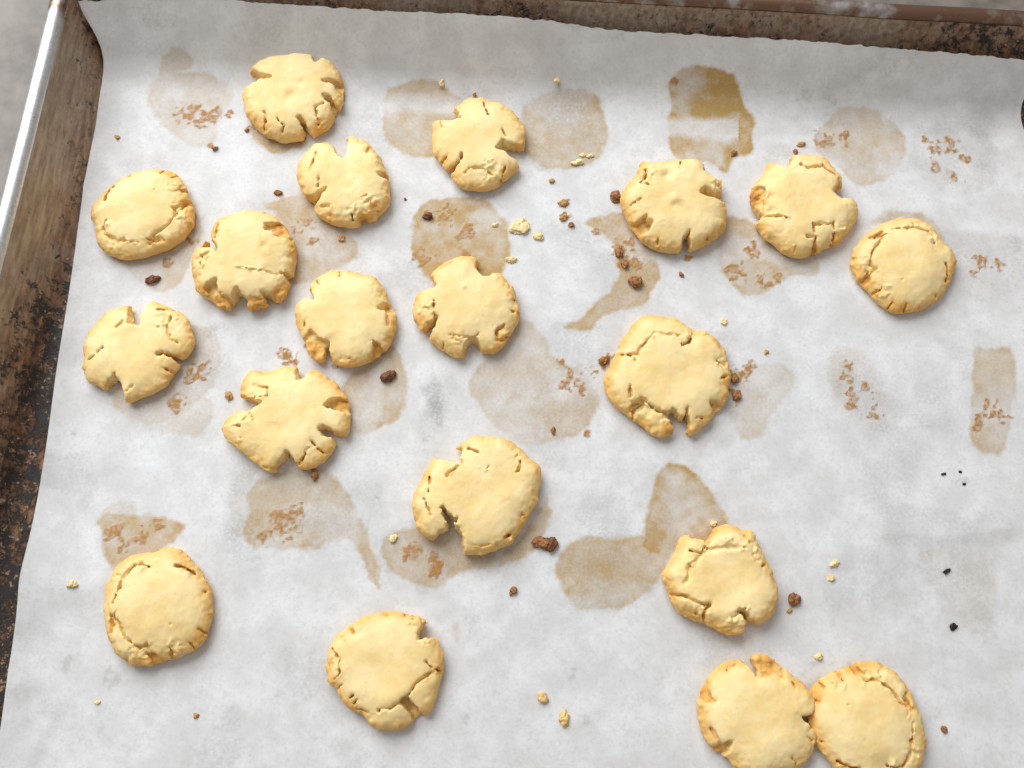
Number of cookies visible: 19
